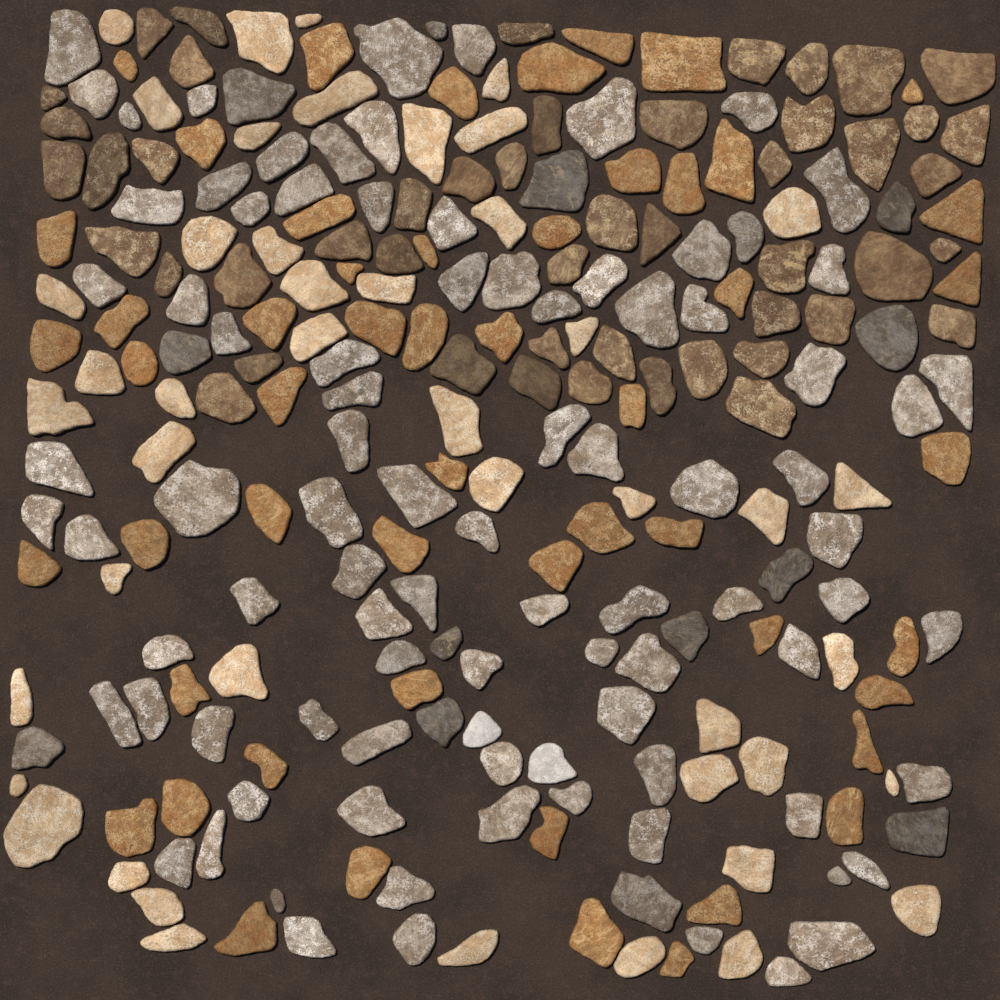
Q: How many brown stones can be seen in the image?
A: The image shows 49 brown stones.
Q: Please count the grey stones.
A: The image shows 104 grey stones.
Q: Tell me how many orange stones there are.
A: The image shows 53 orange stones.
